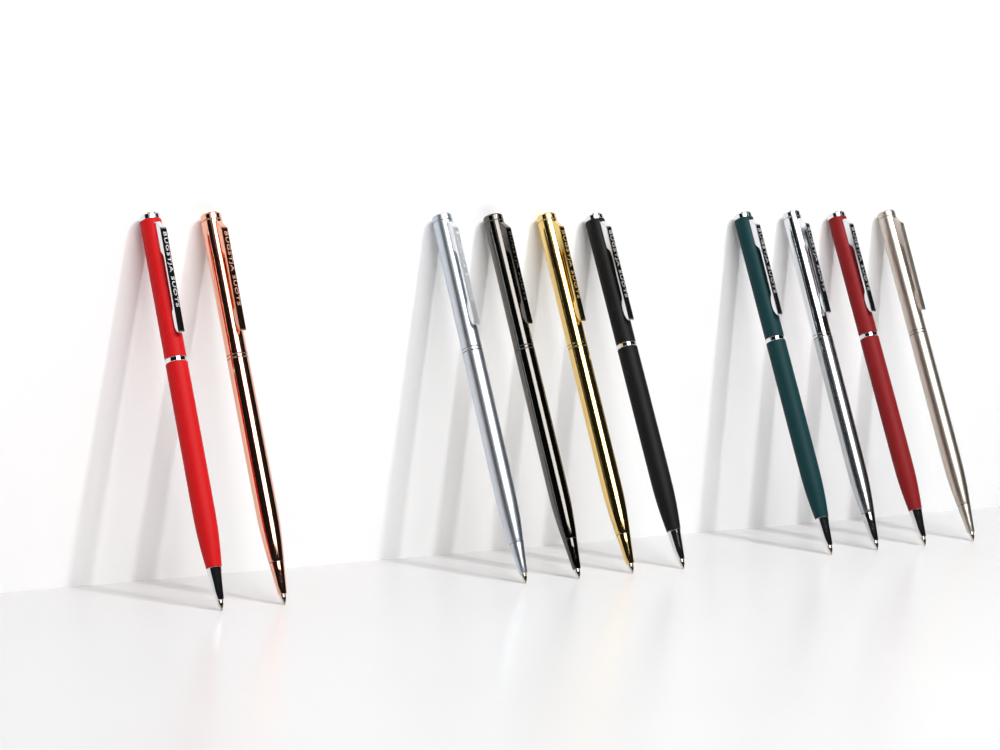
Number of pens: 10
